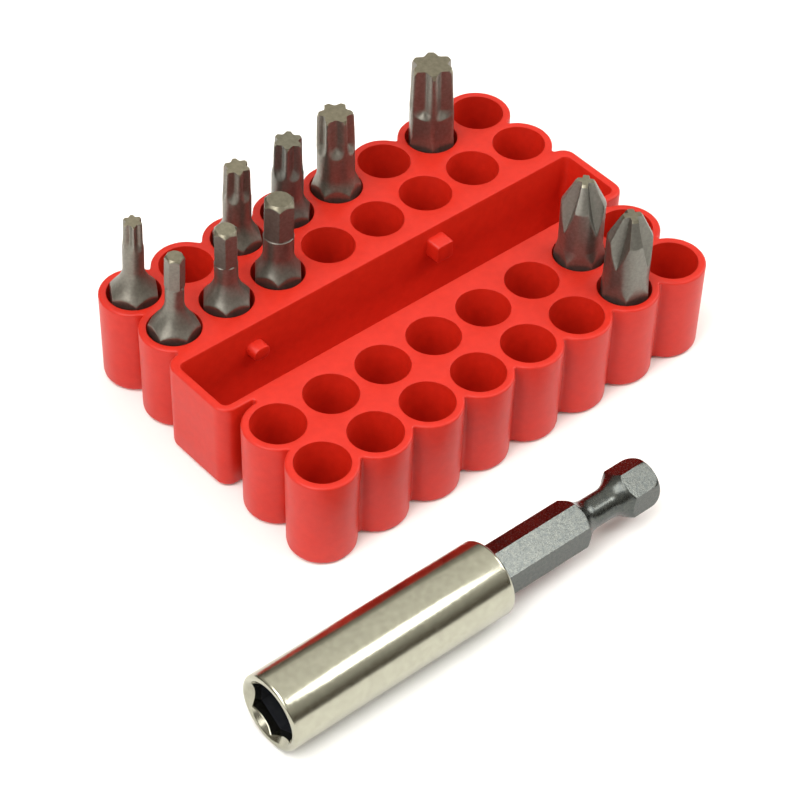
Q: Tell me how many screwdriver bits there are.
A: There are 10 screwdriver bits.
